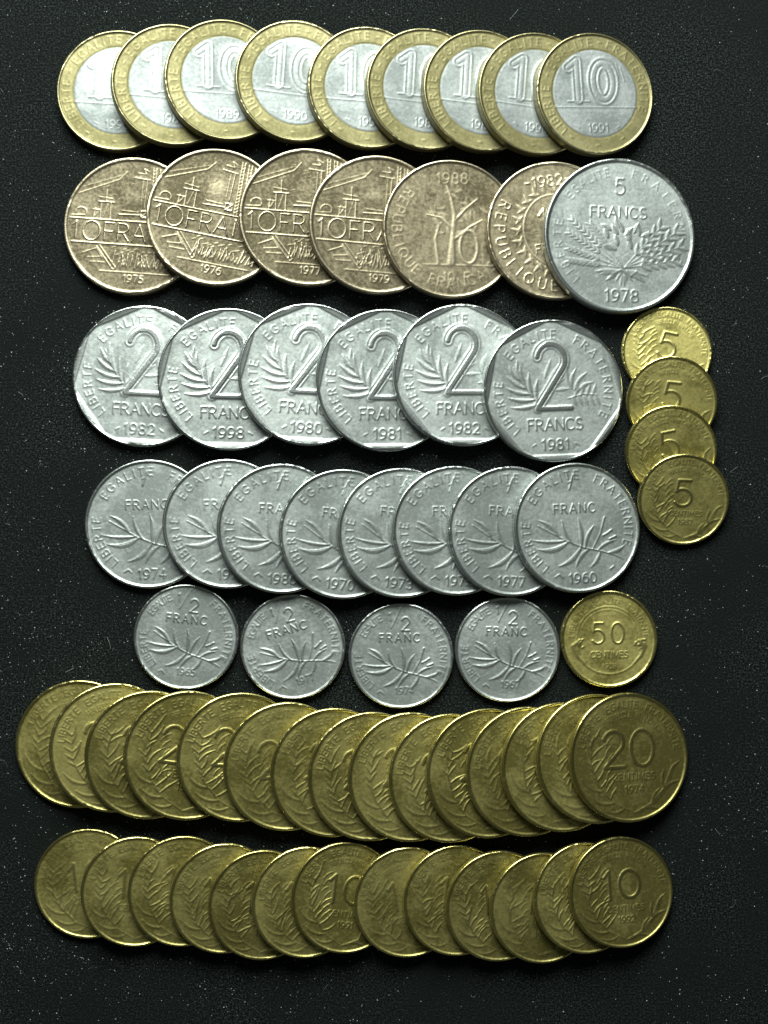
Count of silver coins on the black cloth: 19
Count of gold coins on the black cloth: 33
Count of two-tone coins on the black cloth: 9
